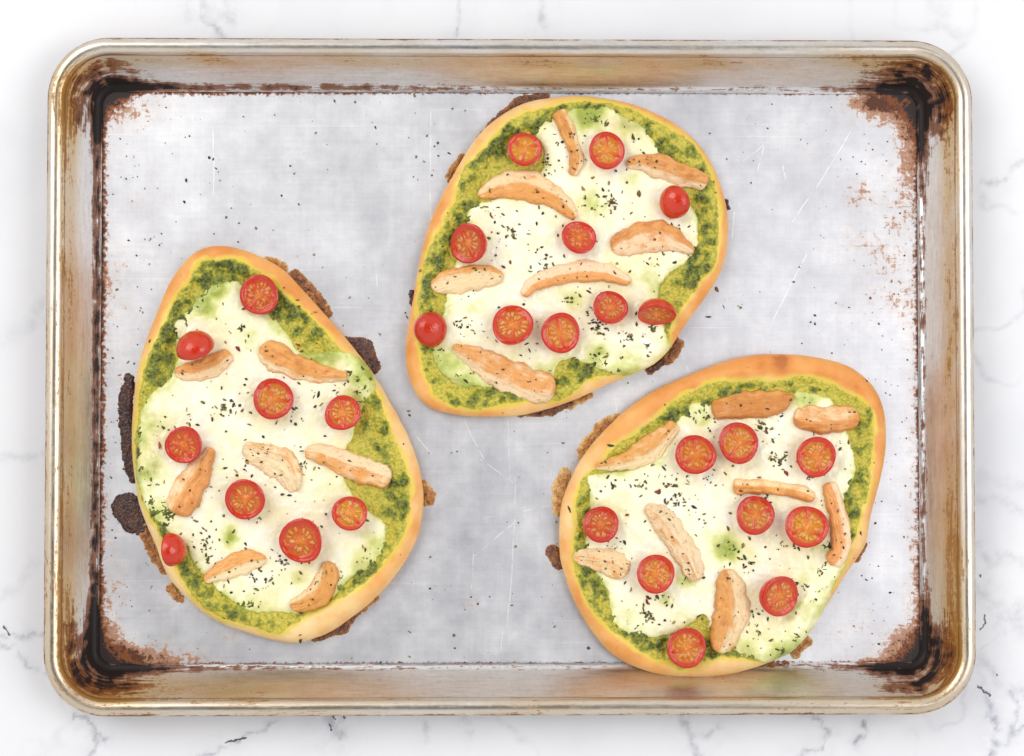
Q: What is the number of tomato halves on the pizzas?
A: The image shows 28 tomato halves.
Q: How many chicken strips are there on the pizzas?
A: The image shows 22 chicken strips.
